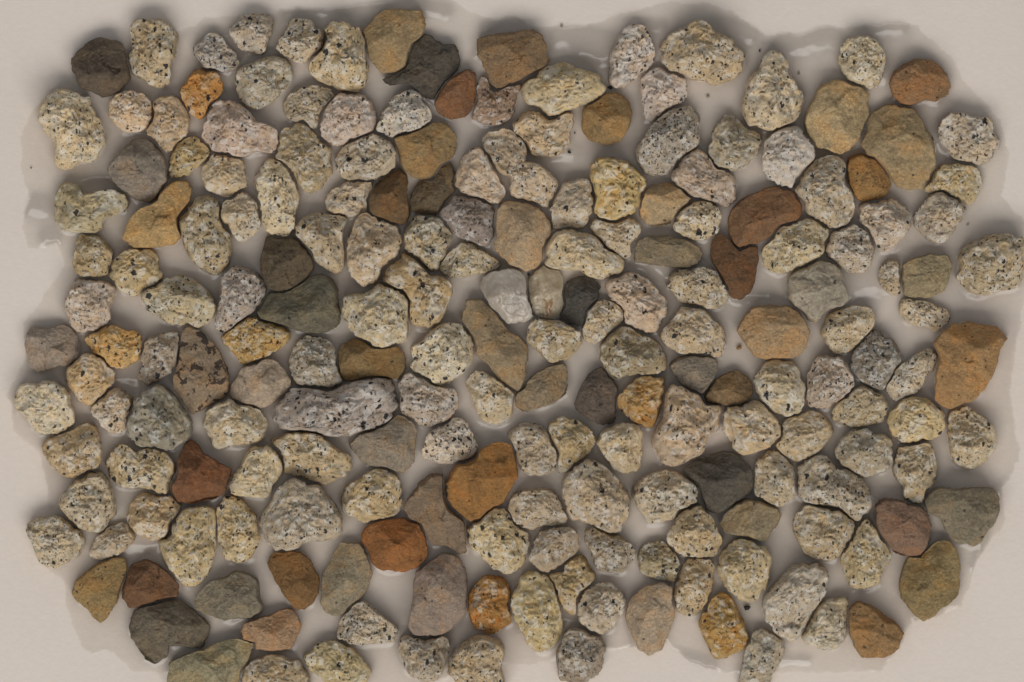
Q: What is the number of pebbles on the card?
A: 200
